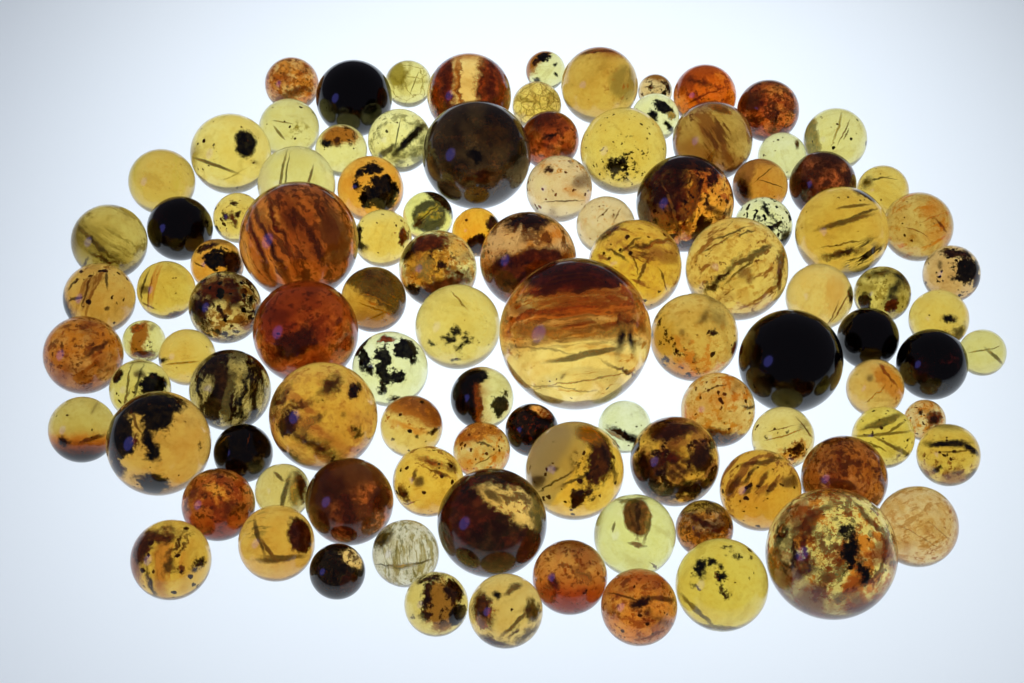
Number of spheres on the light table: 104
